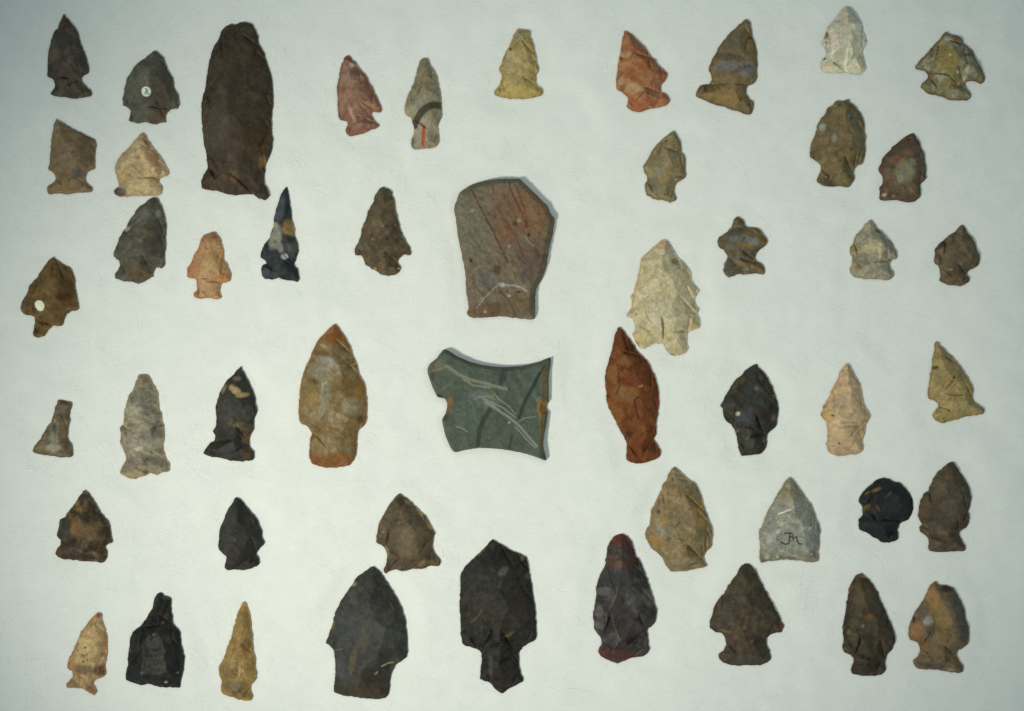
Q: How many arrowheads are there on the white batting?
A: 48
